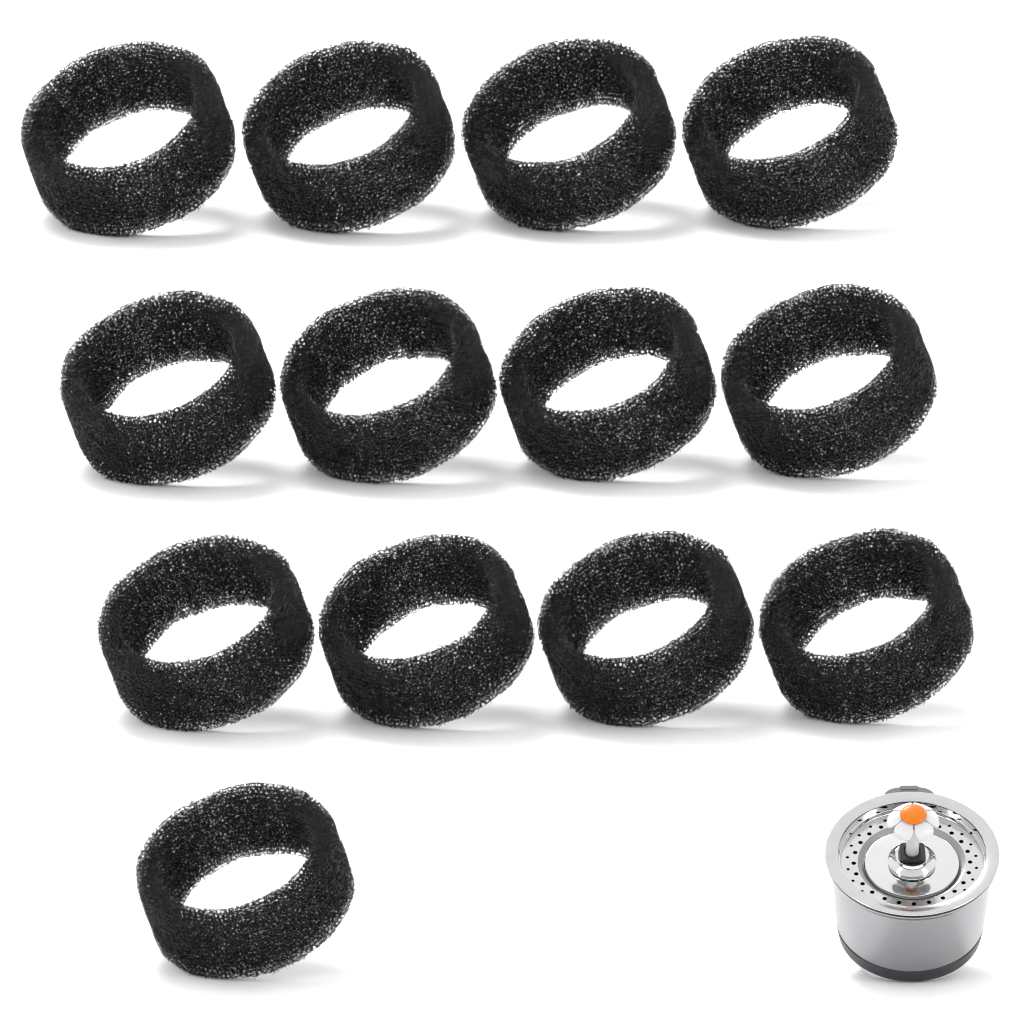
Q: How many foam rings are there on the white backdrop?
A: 13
